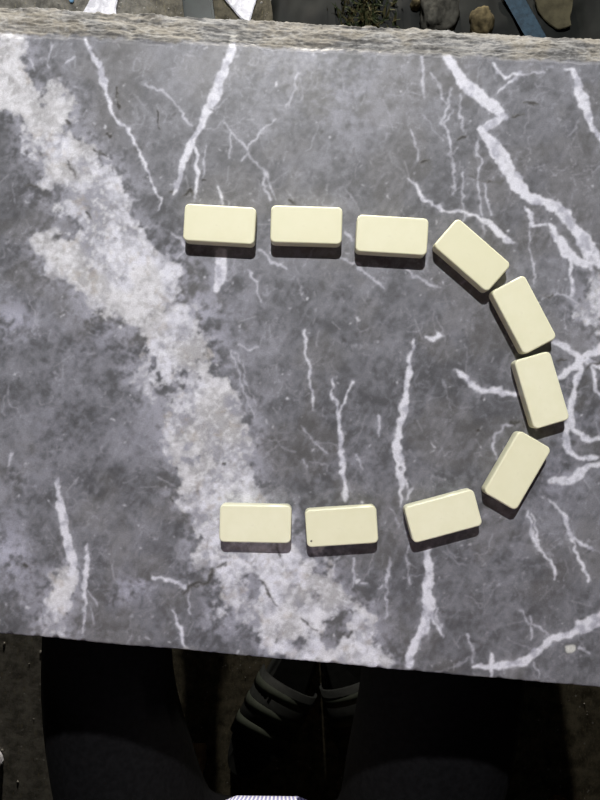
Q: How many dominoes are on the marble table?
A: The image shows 10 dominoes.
